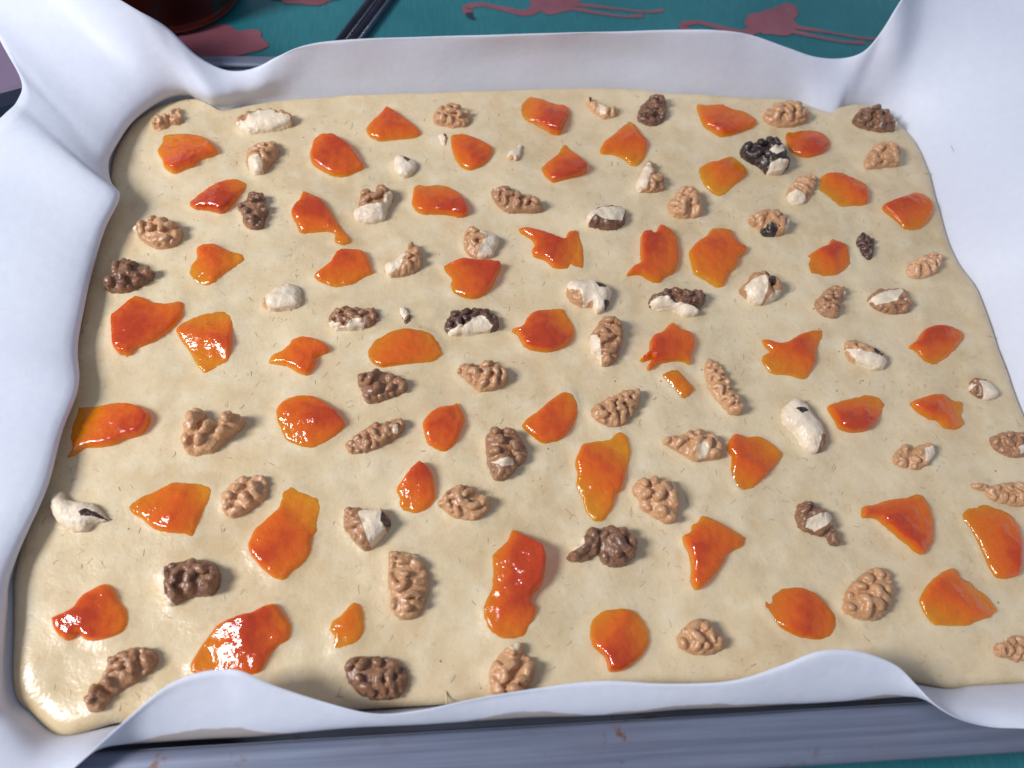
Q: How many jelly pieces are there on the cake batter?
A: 52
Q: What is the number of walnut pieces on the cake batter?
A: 66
